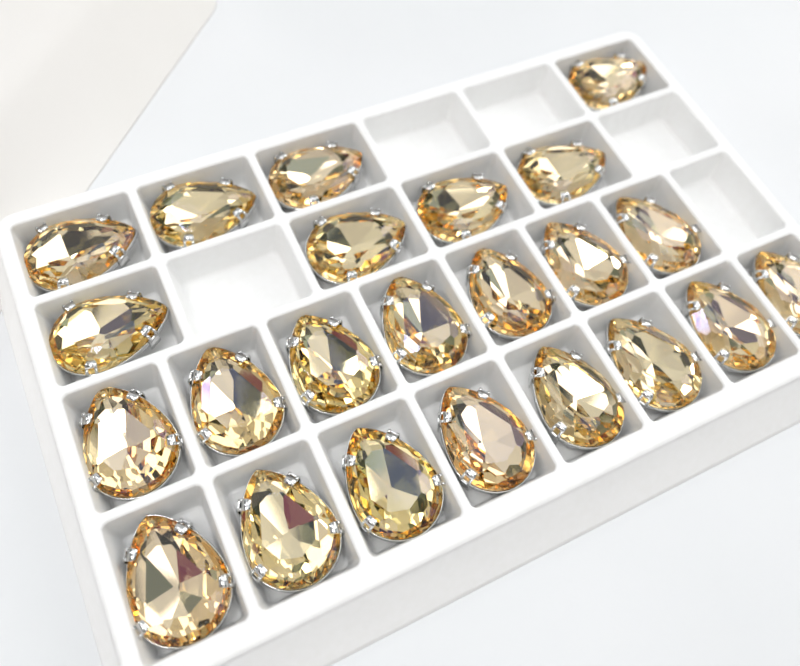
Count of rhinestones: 23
